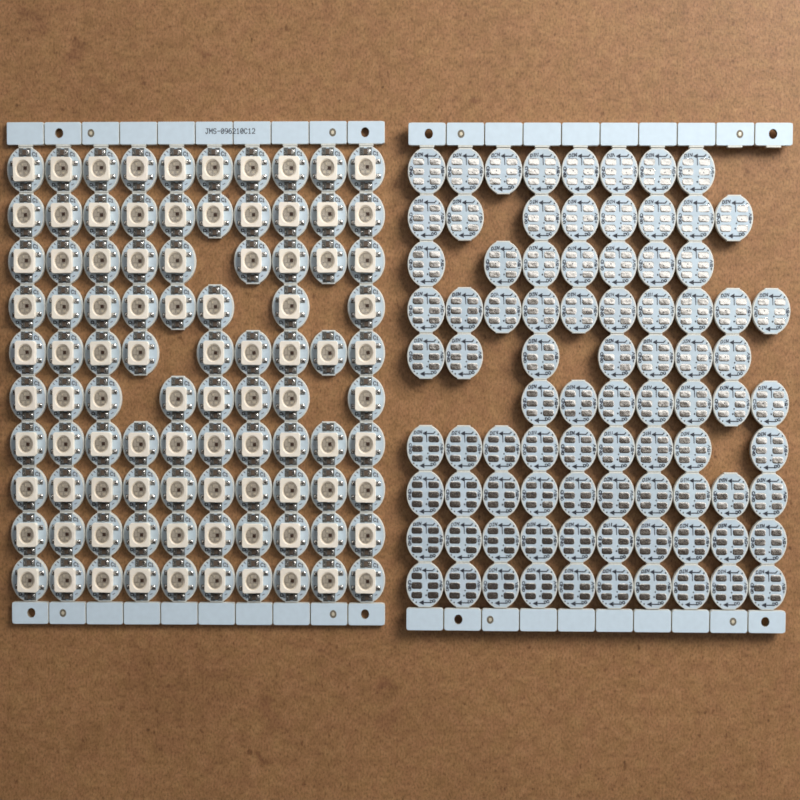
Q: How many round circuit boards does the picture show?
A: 180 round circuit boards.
